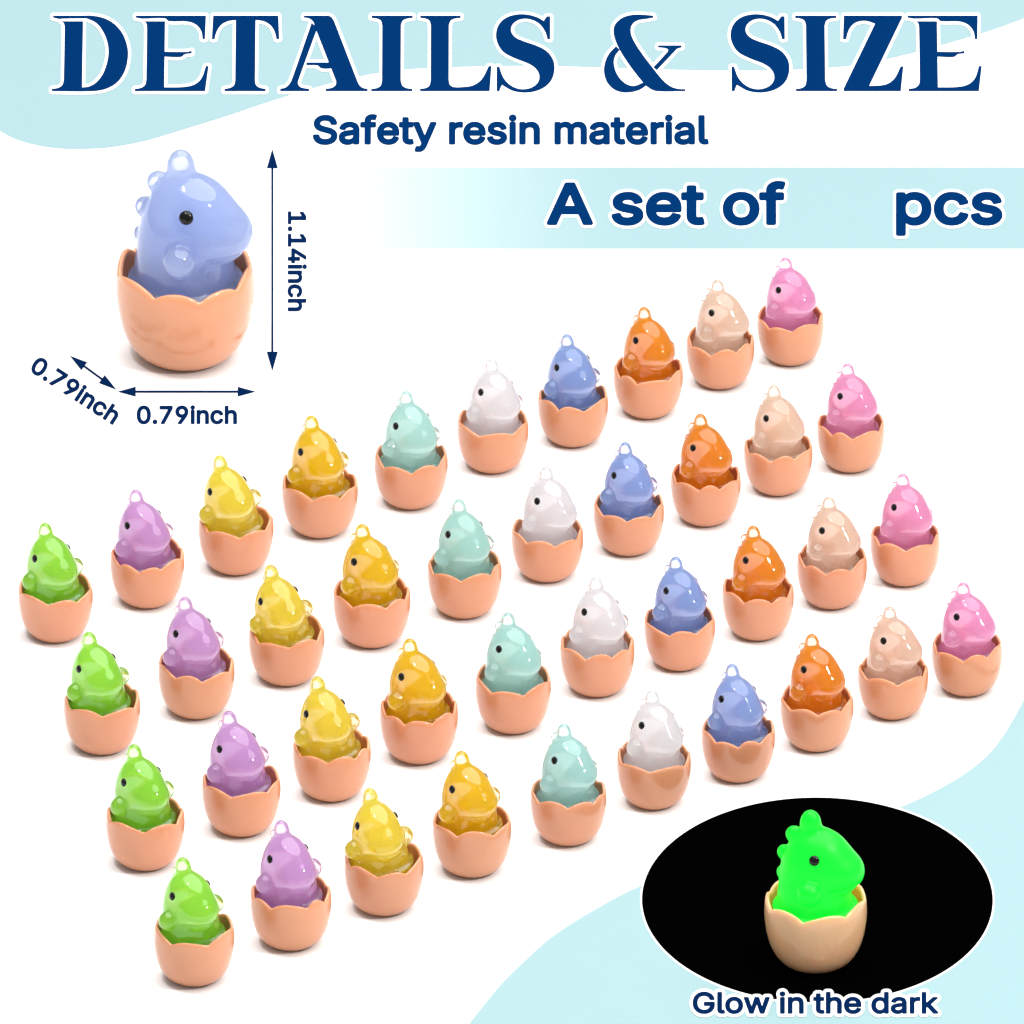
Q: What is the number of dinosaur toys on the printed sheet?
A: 42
